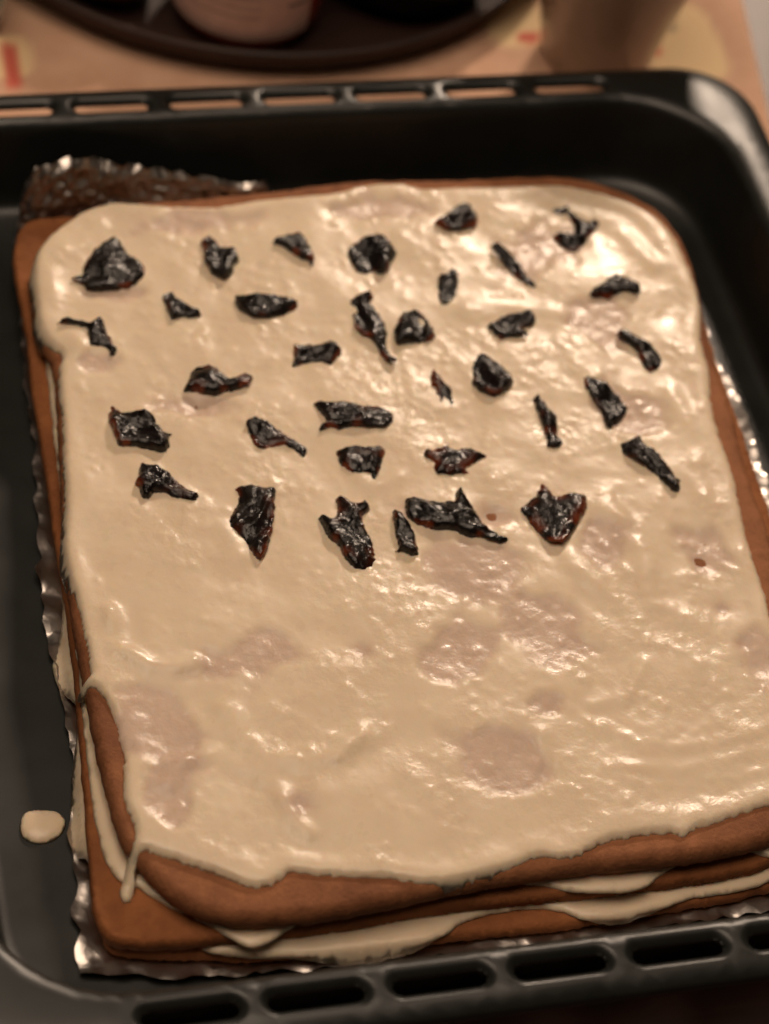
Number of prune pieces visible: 34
